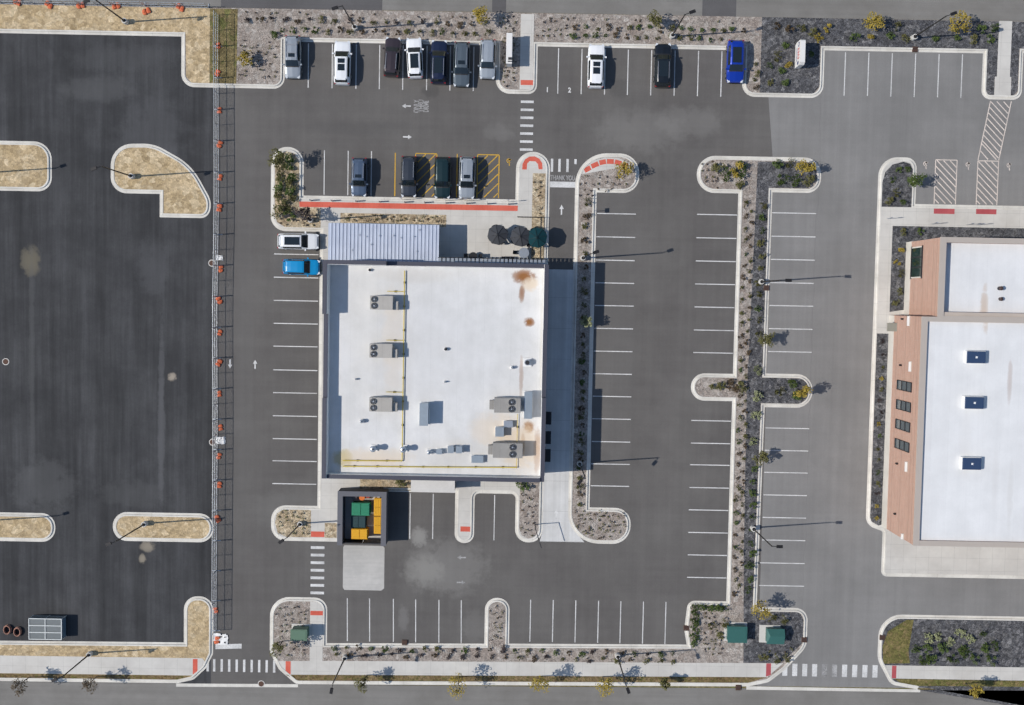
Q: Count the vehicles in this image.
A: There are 16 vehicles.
